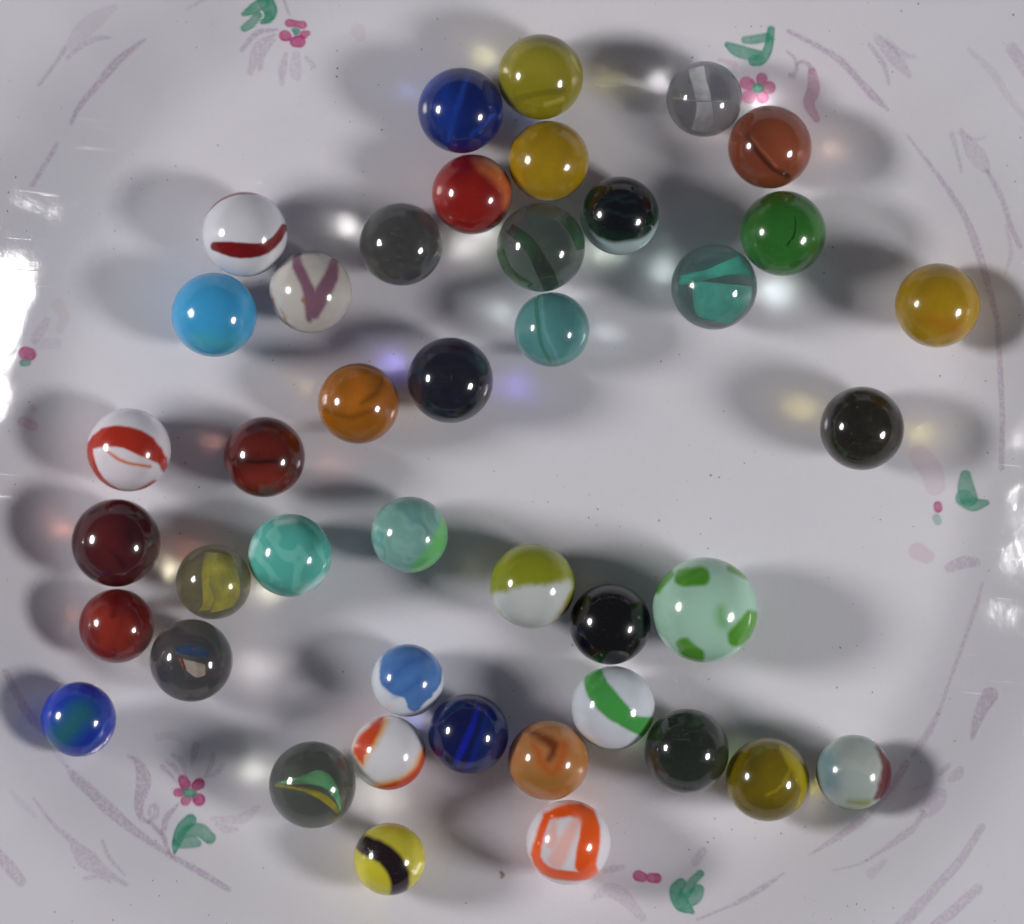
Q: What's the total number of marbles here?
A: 42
